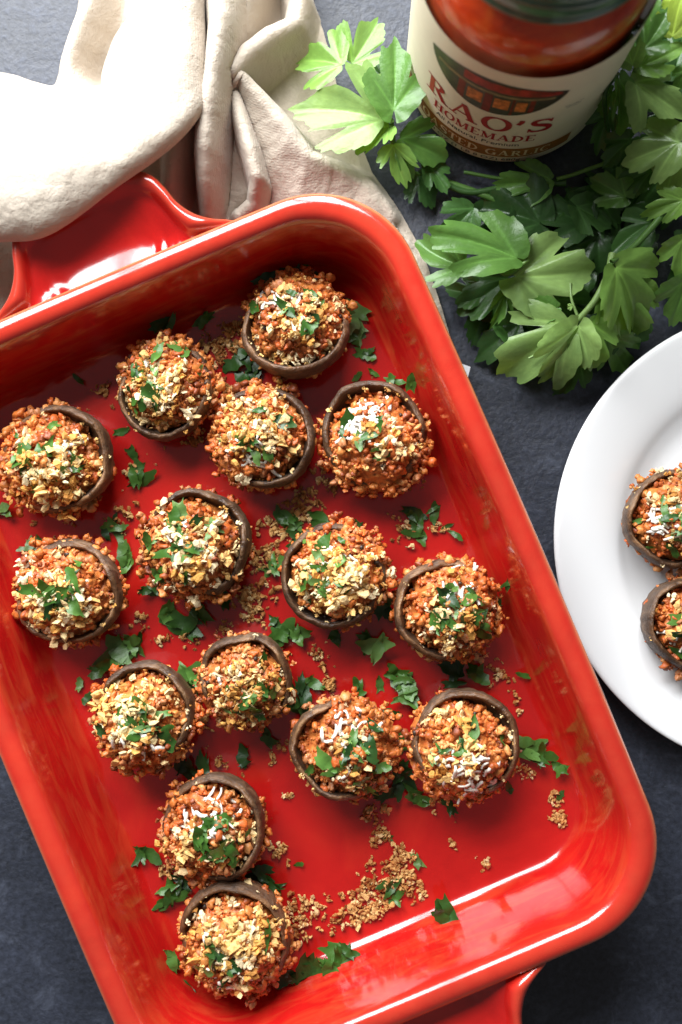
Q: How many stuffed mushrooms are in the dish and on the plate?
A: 17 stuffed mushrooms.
